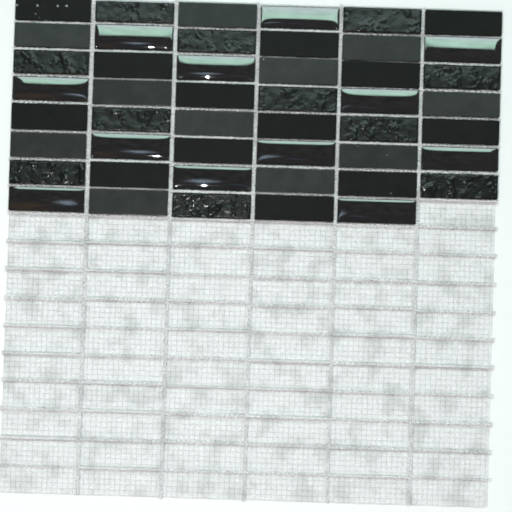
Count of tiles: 47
